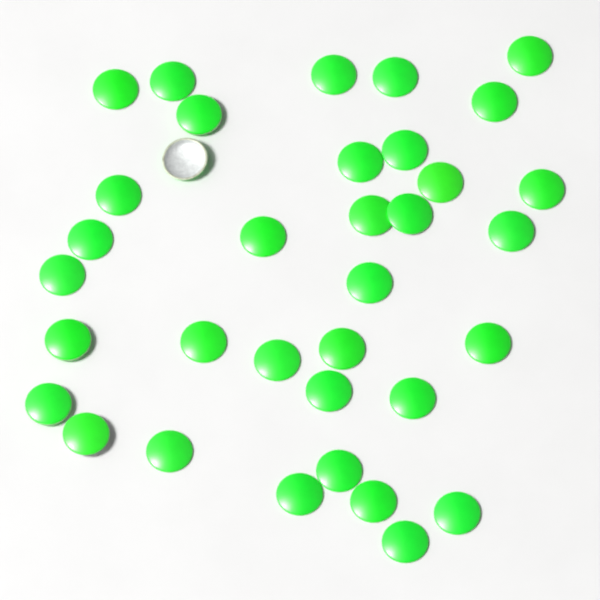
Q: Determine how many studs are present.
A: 35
